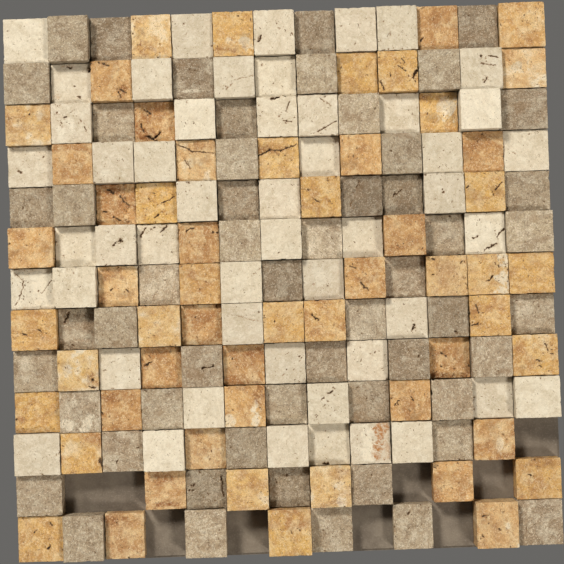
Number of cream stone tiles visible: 50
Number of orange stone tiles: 56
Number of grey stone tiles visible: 54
